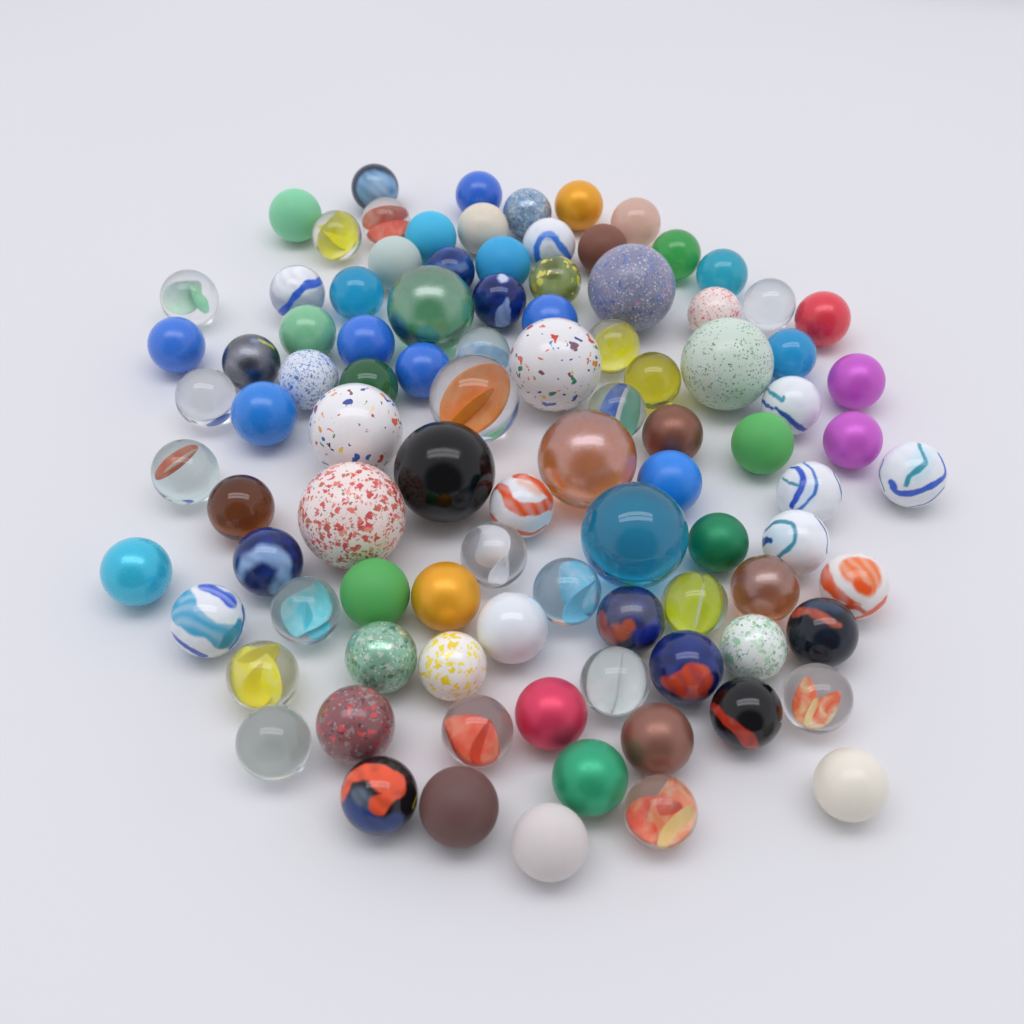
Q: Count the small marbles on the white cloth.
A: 86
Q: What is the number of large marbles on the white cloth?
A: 10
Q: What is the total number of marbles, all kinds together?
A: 96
